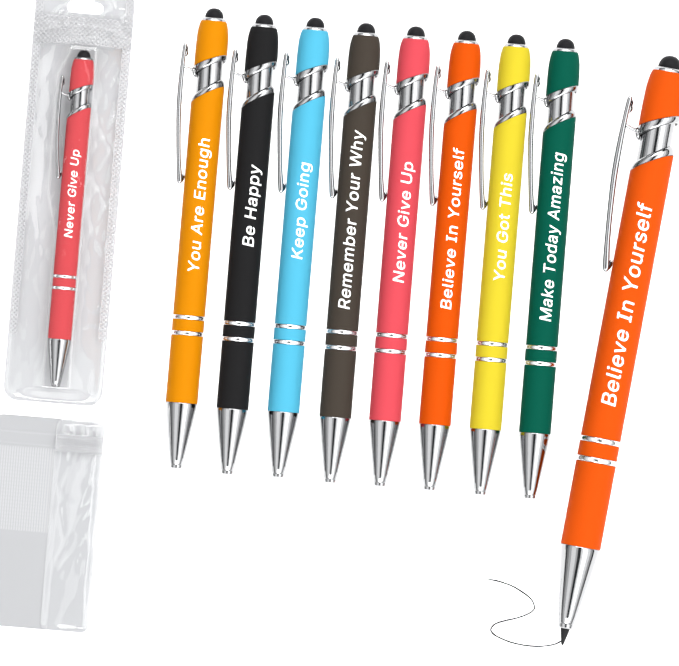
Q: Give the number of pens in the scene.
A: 10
